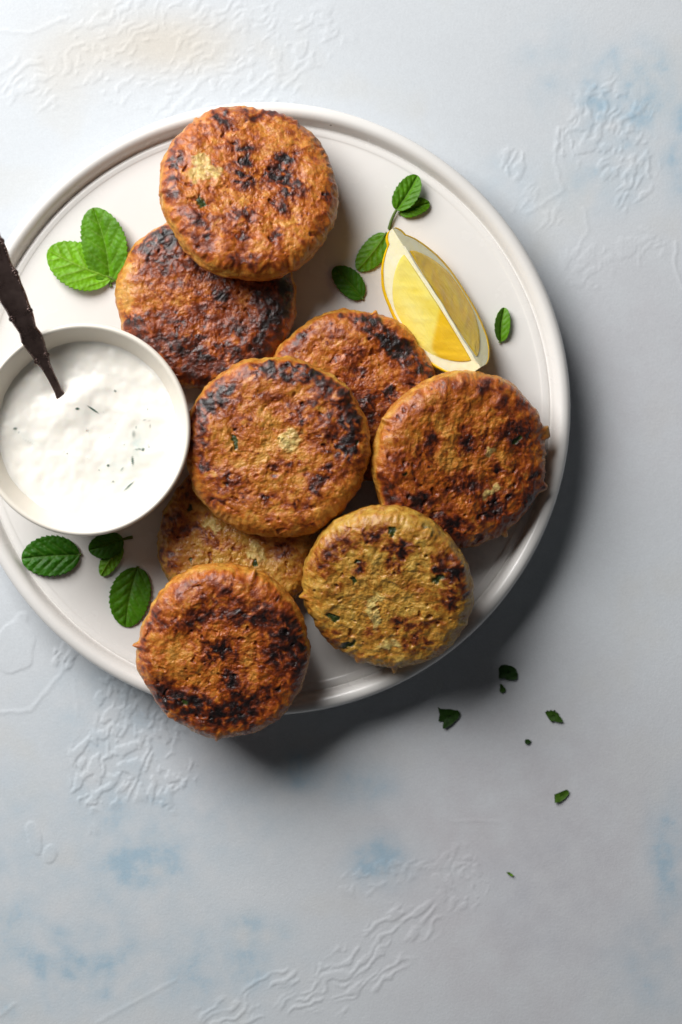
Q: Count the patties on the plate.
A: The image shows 8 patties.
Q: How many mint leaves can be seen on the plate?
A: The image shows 11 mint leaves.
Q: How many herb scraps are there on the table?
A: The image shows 7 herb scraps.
